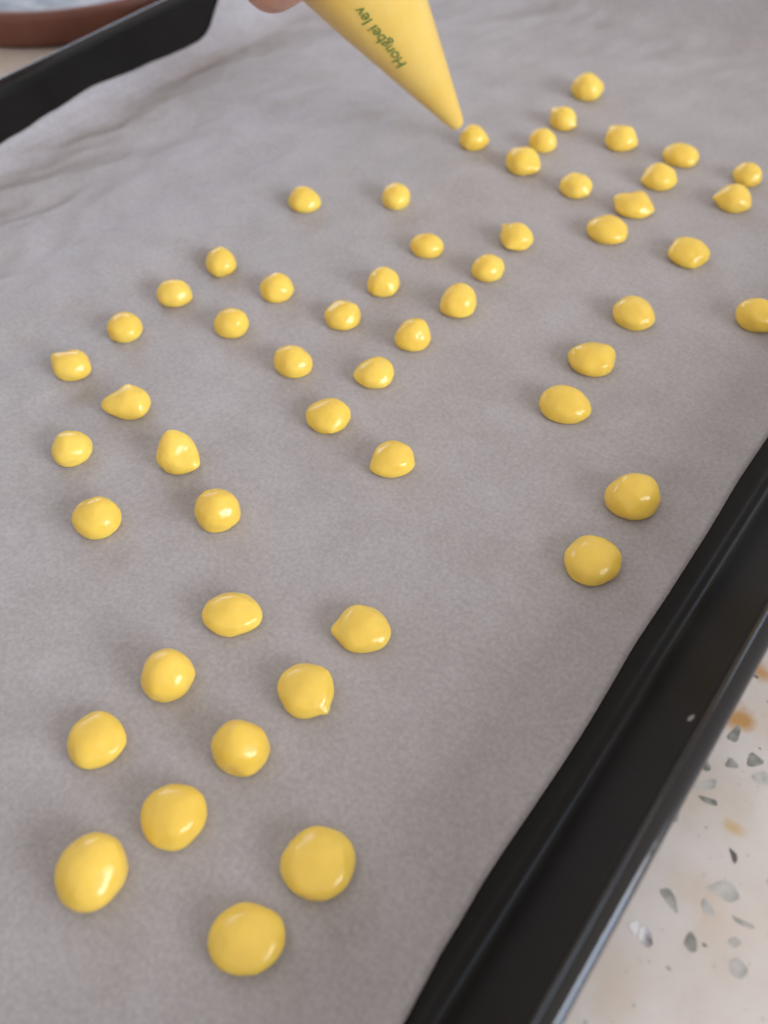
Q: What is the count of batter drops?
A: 54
